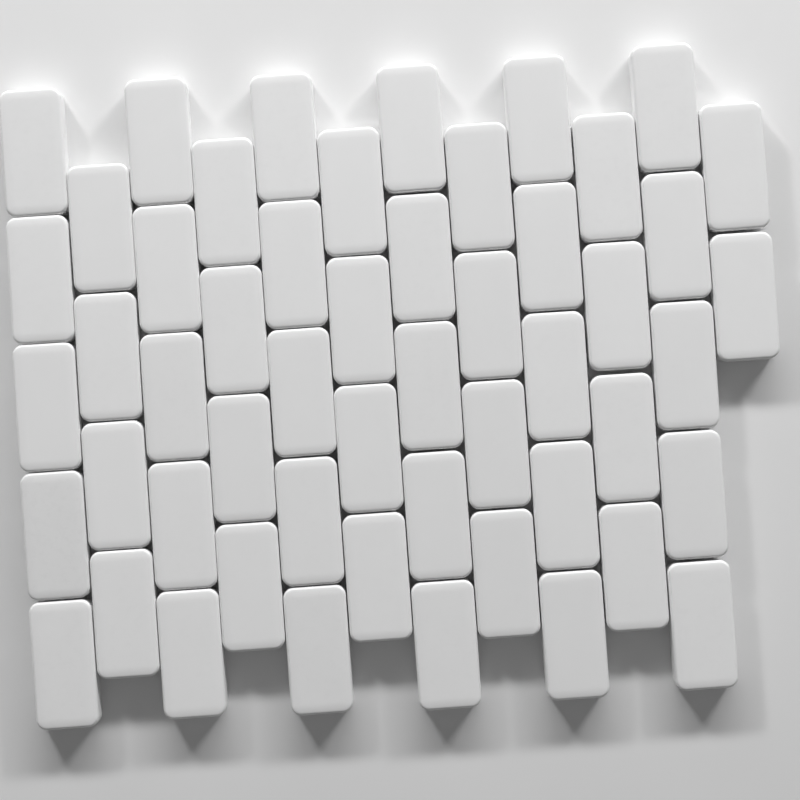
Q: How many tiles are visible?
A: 52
